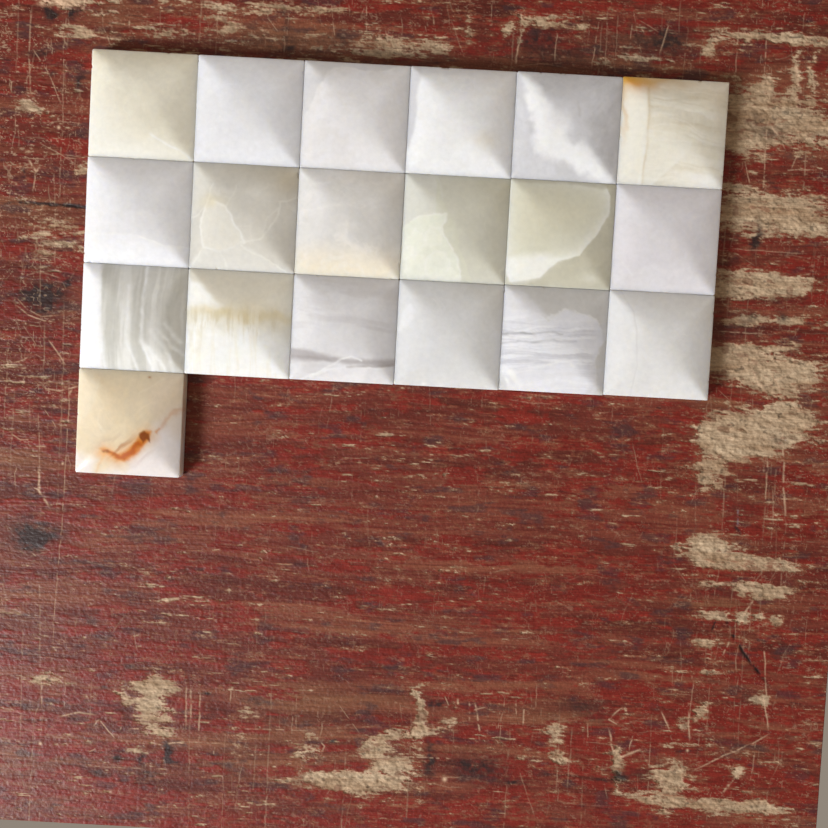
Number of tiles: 19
